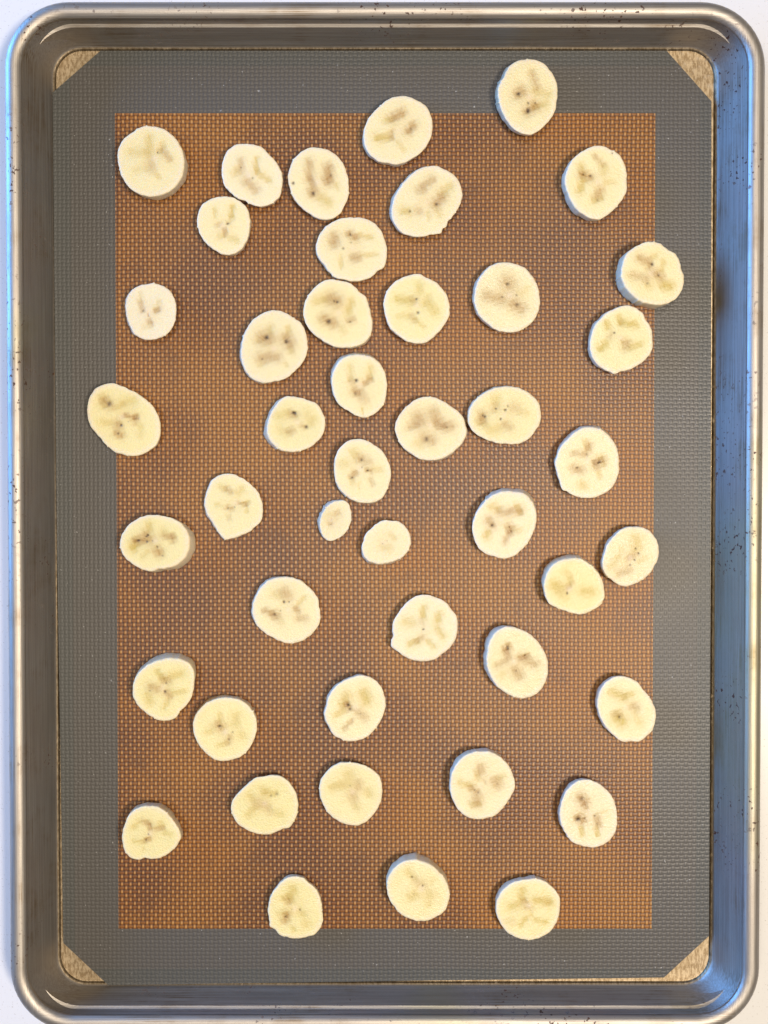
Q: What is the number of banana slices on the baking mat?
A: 45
